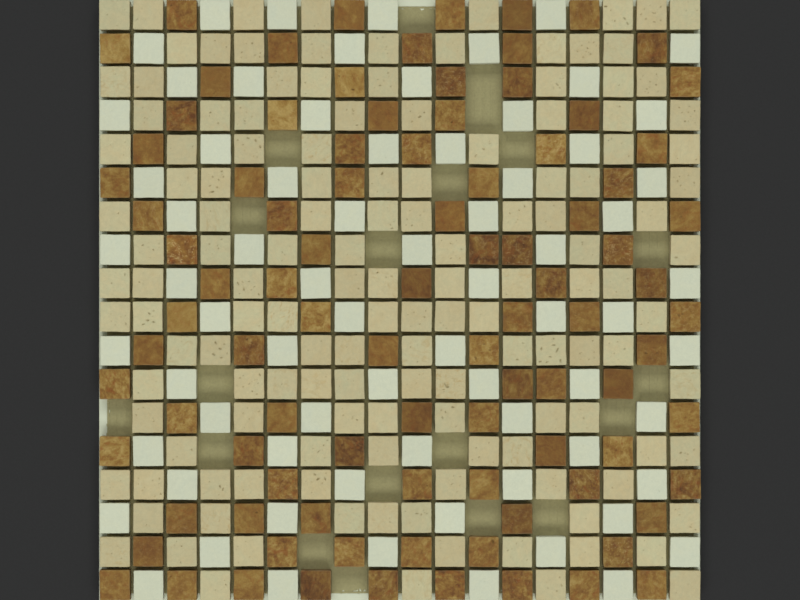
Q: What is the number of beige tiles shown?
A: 138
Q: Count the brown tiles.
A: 94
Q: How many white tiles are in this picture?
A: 72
